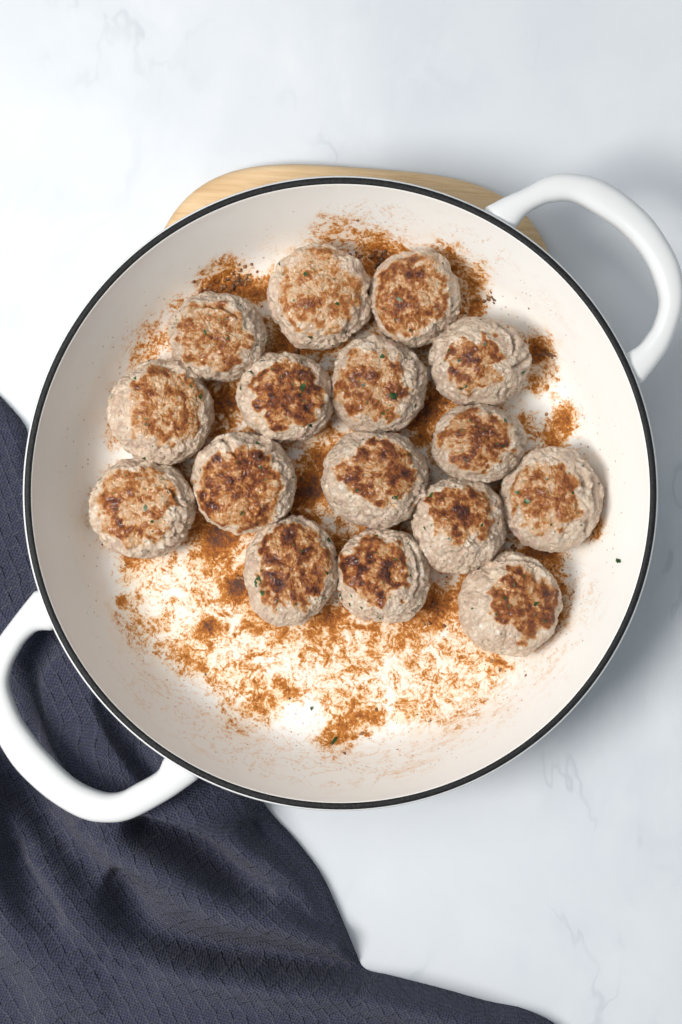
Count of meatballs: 16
